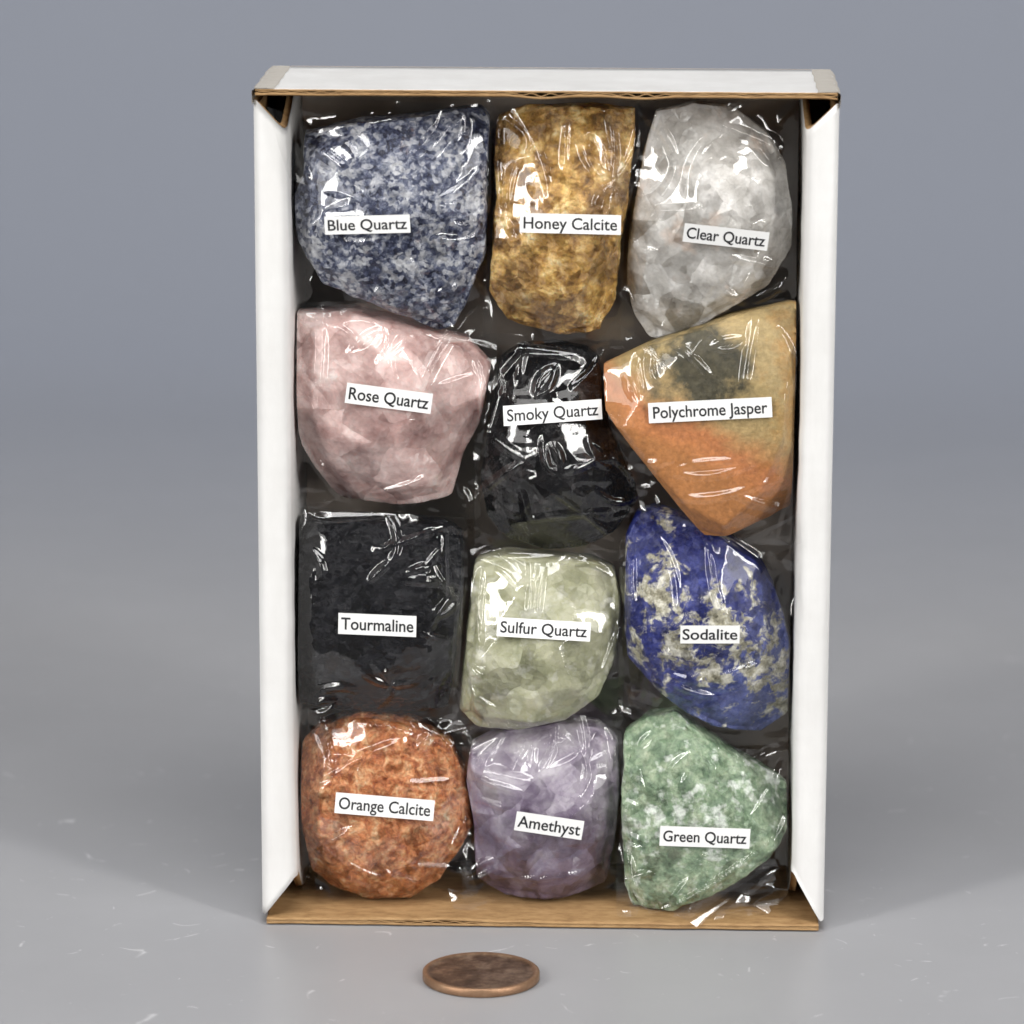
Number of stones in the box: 12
